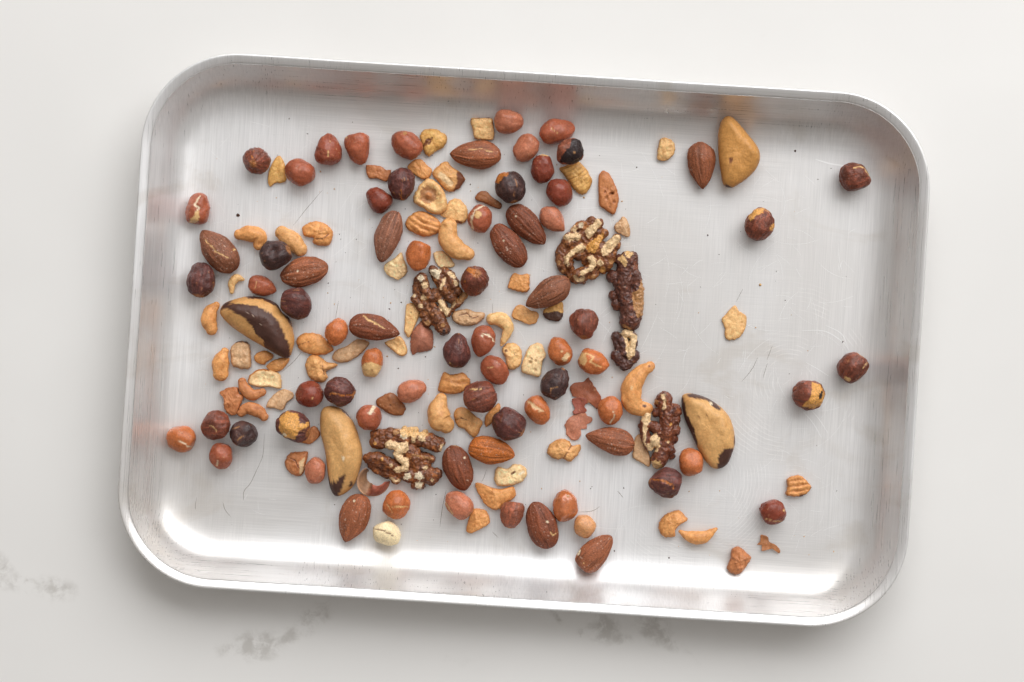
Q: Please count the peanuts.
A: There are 36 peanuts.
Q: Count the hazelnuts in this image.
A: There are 23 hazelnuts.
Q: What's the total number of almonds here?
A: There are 15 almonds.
